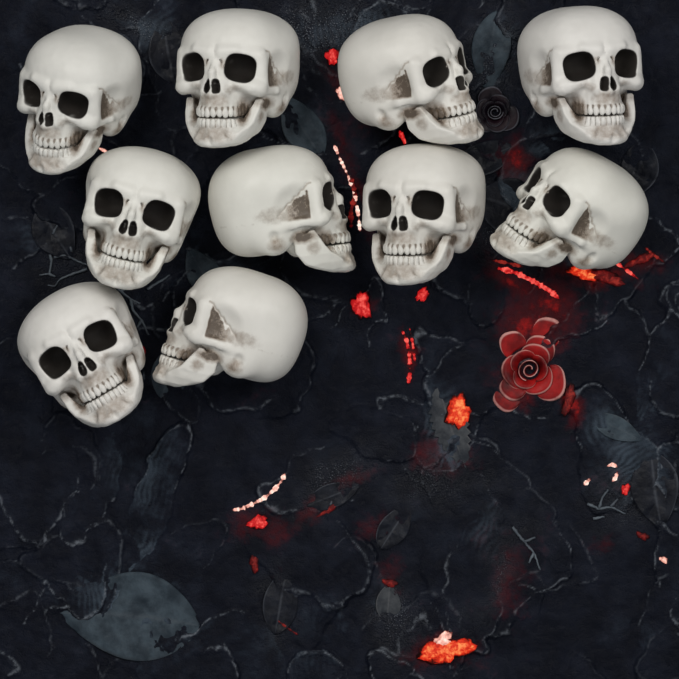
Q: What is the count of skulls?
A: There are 10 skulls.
